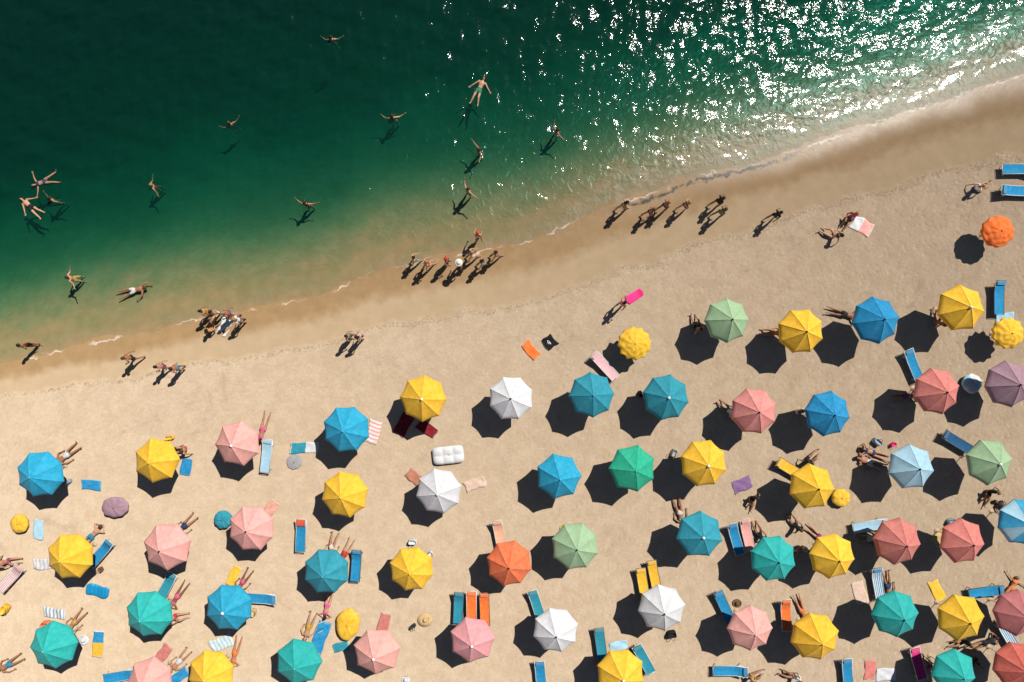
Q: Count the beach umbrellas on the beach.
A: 58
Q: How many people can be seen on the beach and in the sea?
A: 88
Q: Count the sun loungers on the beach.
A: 36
